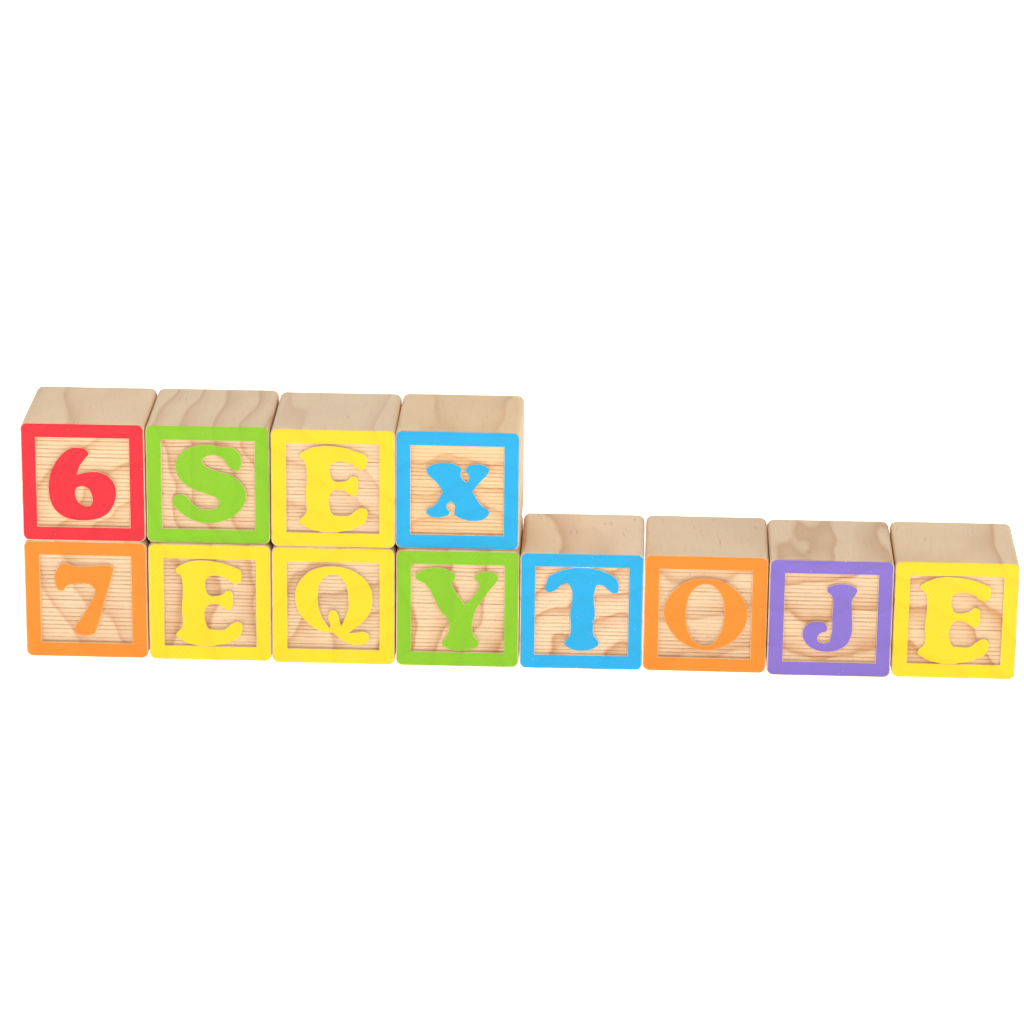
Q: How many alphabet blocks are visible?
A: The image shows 12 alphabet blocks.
